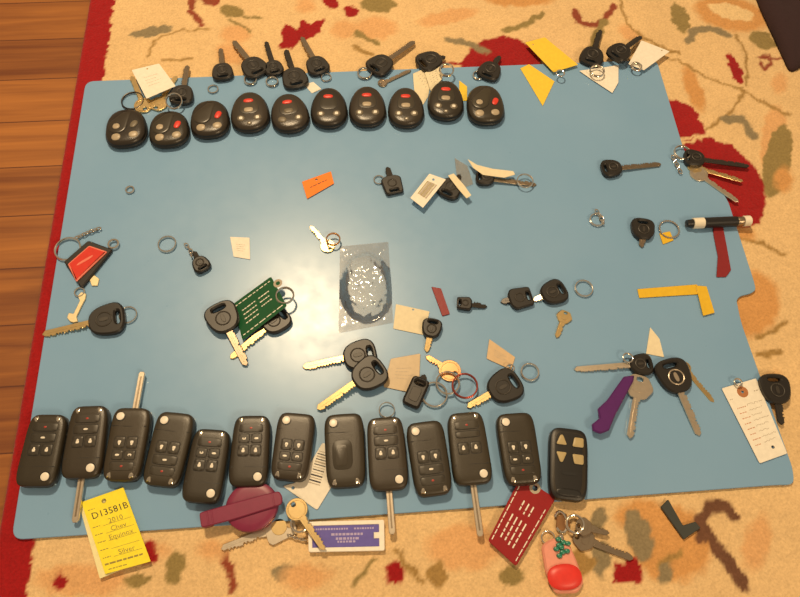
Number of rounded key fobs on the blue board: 10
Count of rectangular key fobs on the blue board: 13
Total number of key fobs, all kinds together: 23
